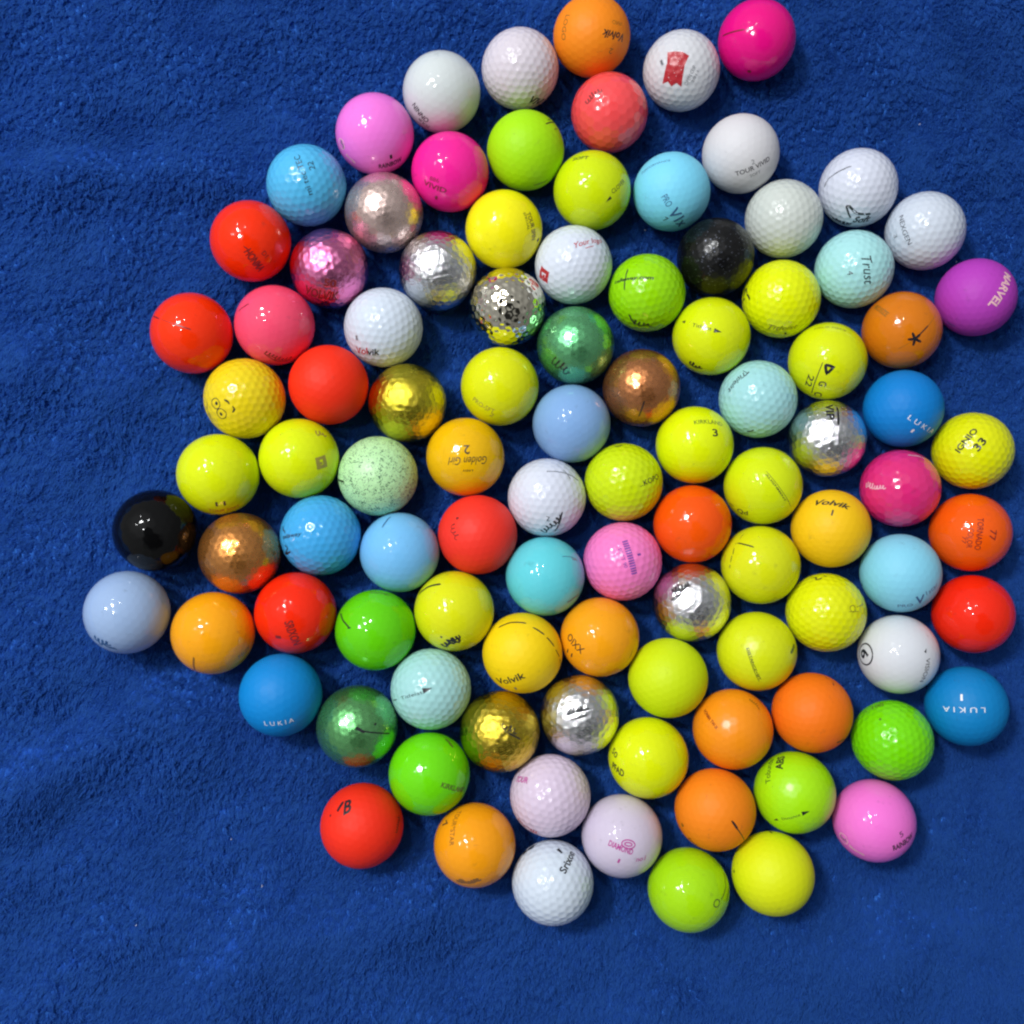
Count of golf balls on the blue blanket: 100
